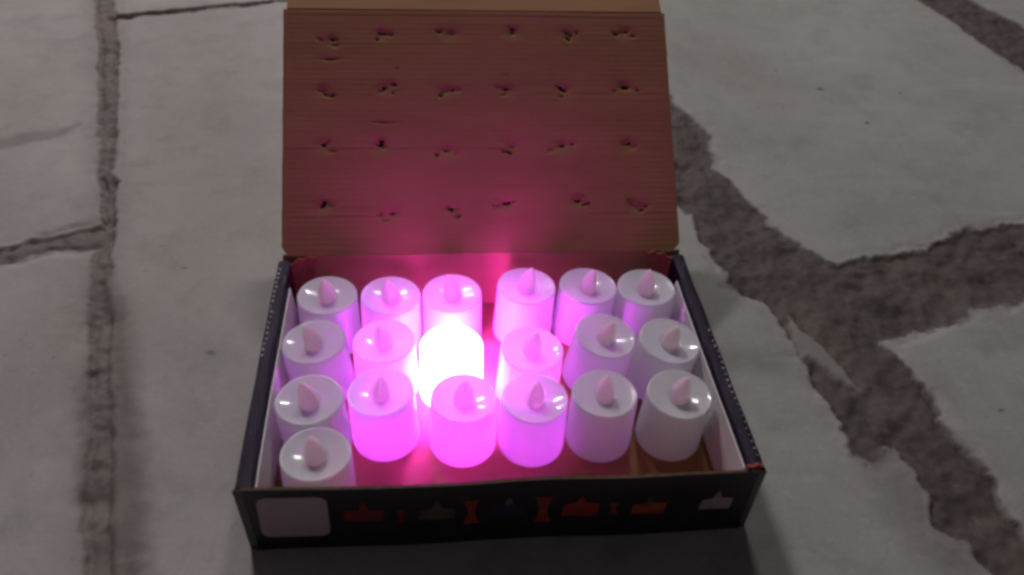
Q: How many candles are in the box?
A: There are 19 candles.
